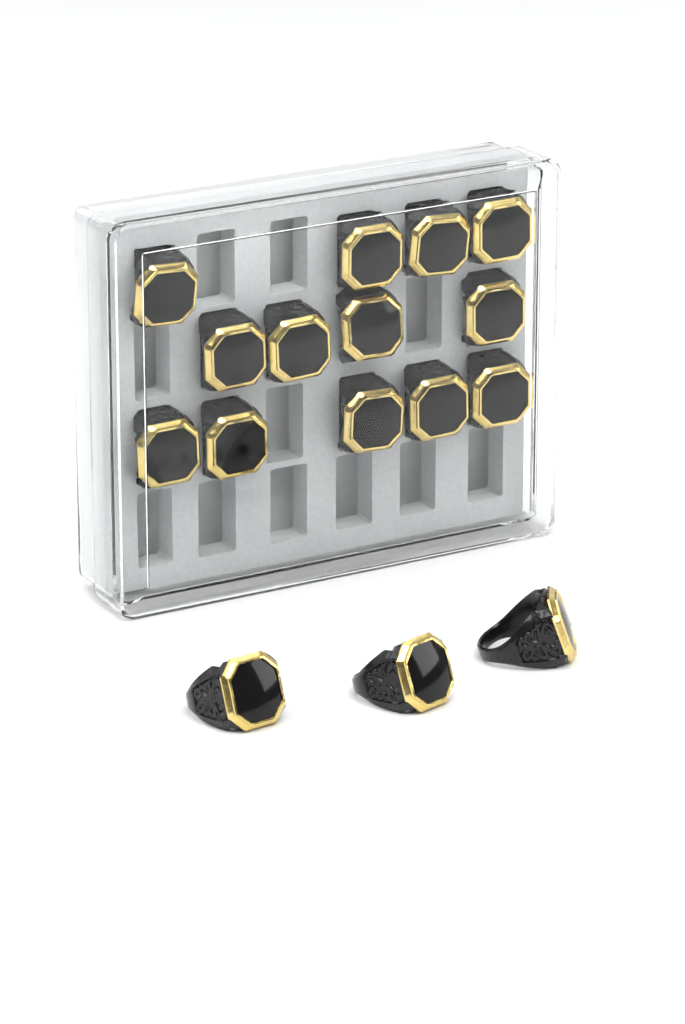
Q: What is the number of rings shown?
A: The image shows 16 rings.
